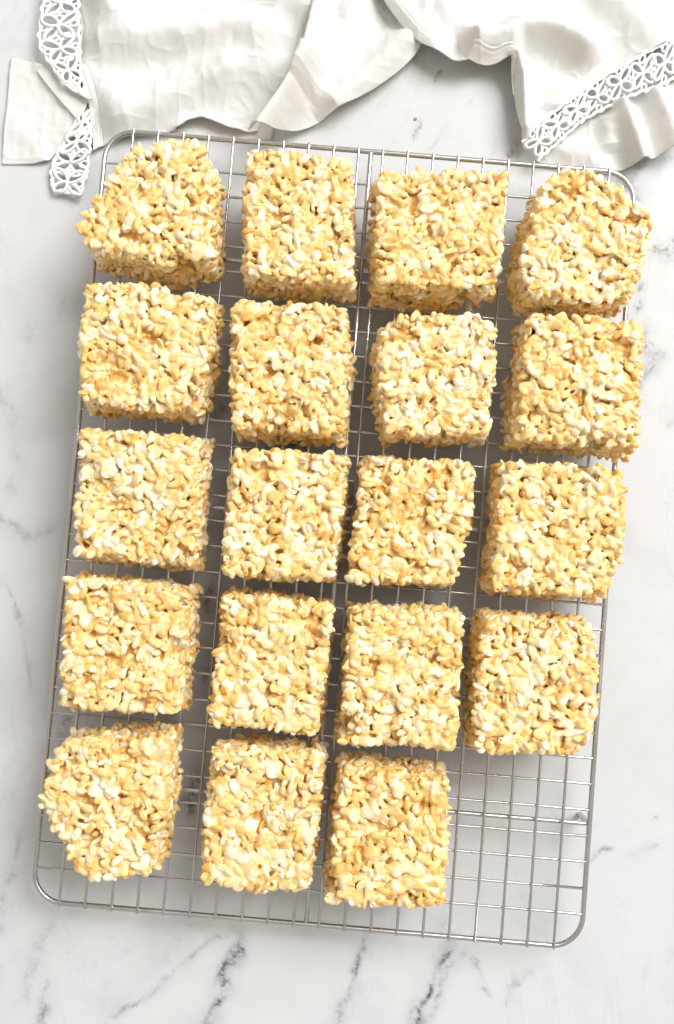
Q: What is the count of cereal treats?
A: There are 19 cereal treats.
